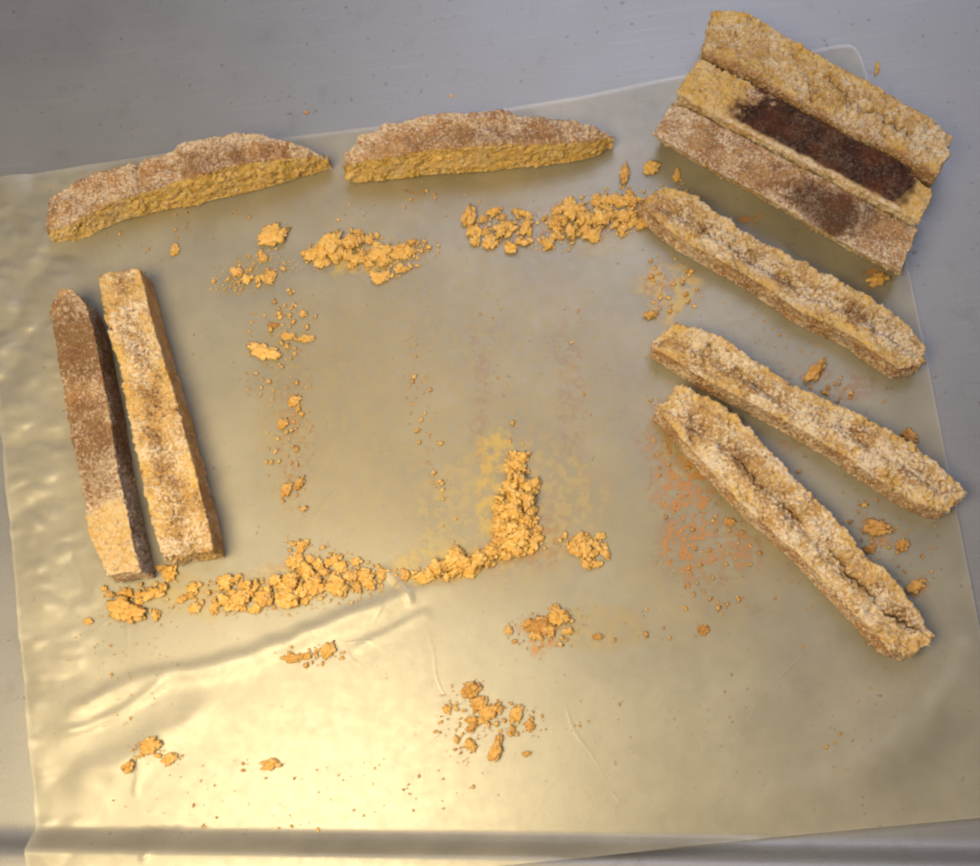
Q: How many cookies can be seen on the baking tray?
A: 10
